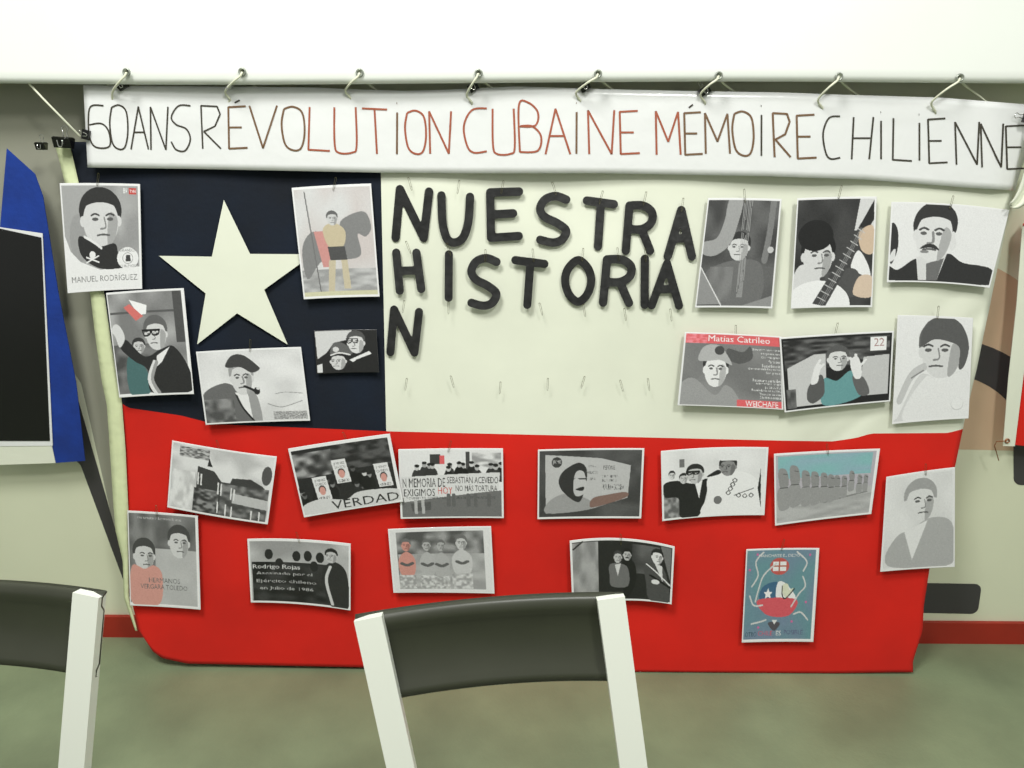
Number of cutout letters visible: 16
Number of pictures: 23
